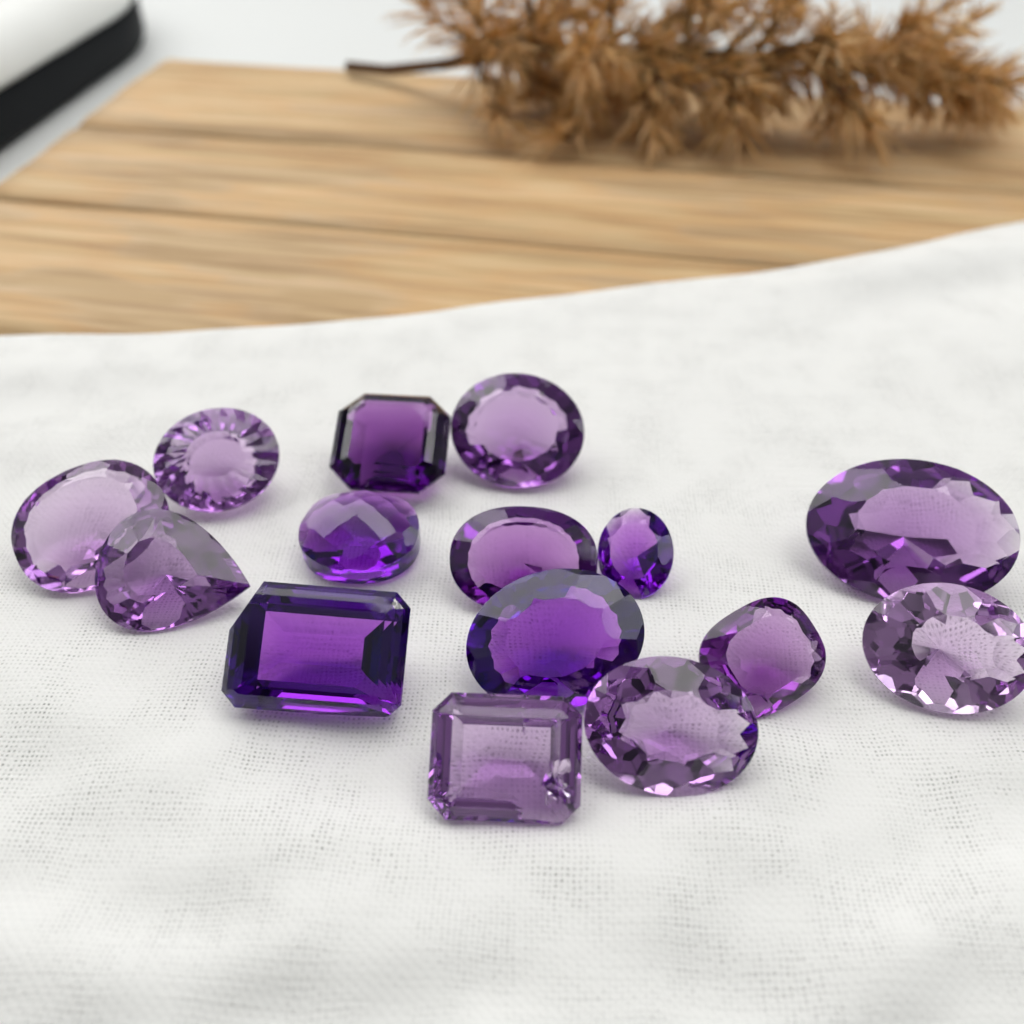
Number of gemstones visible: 15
